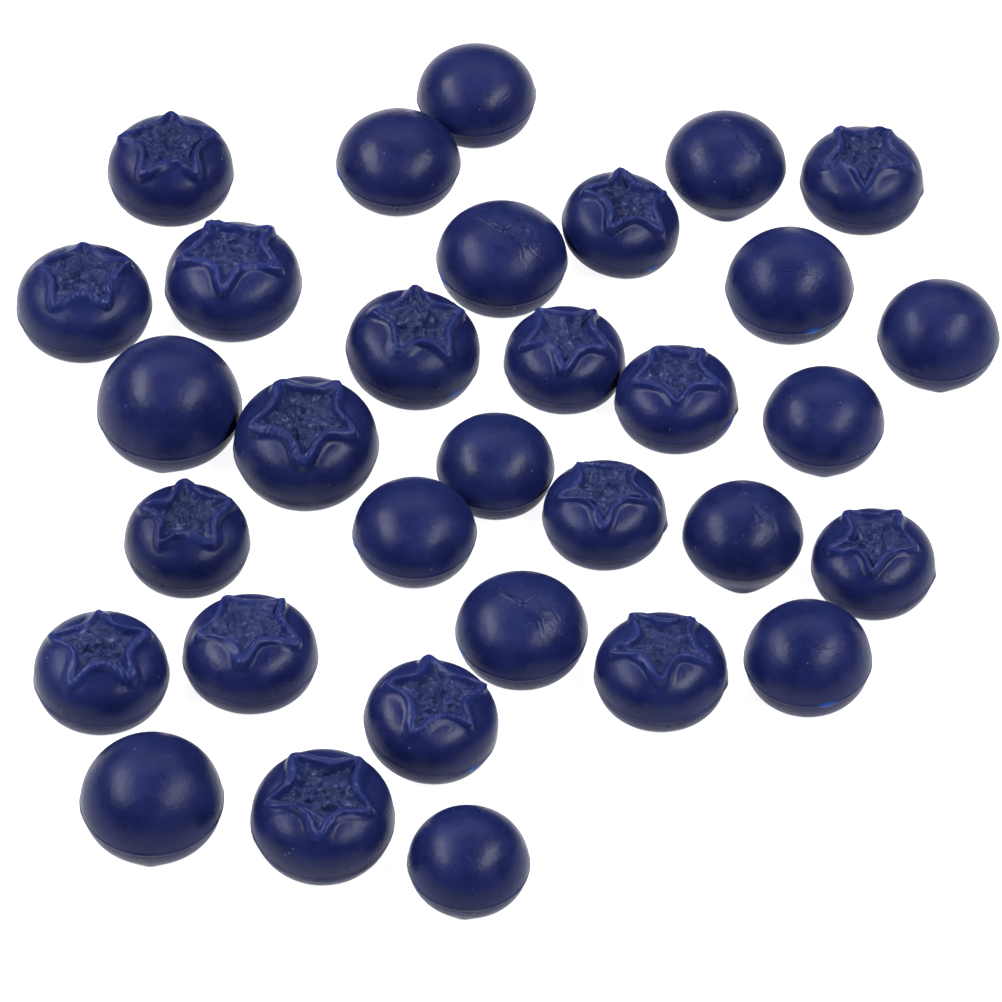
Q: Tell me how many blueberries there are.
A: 32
